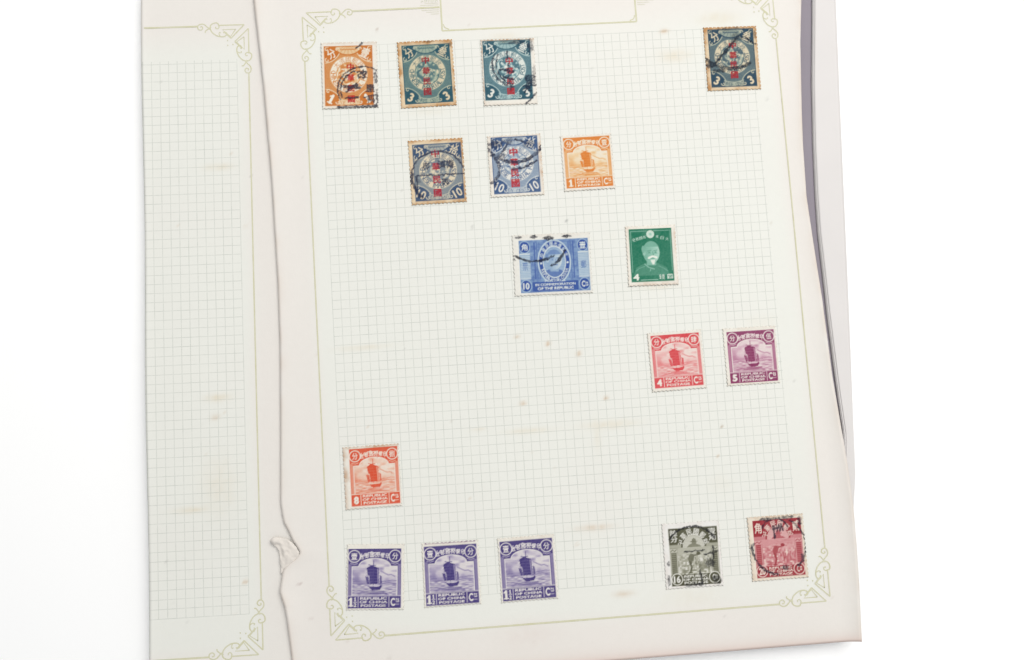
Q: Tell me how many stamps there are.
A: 17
